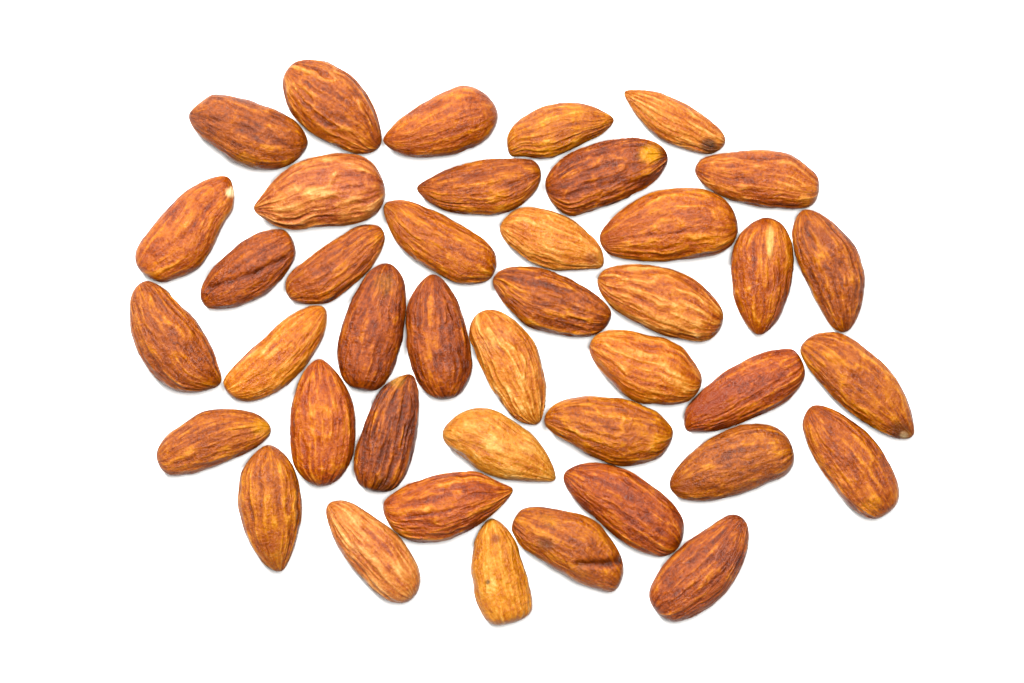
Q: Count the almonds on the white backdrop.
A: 41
